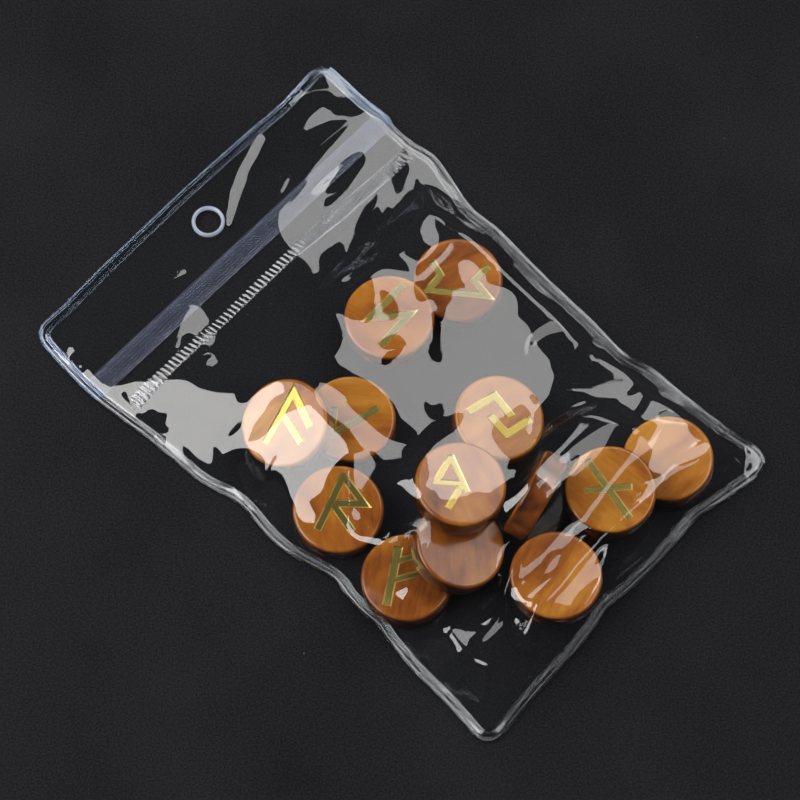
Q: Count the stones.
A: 13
